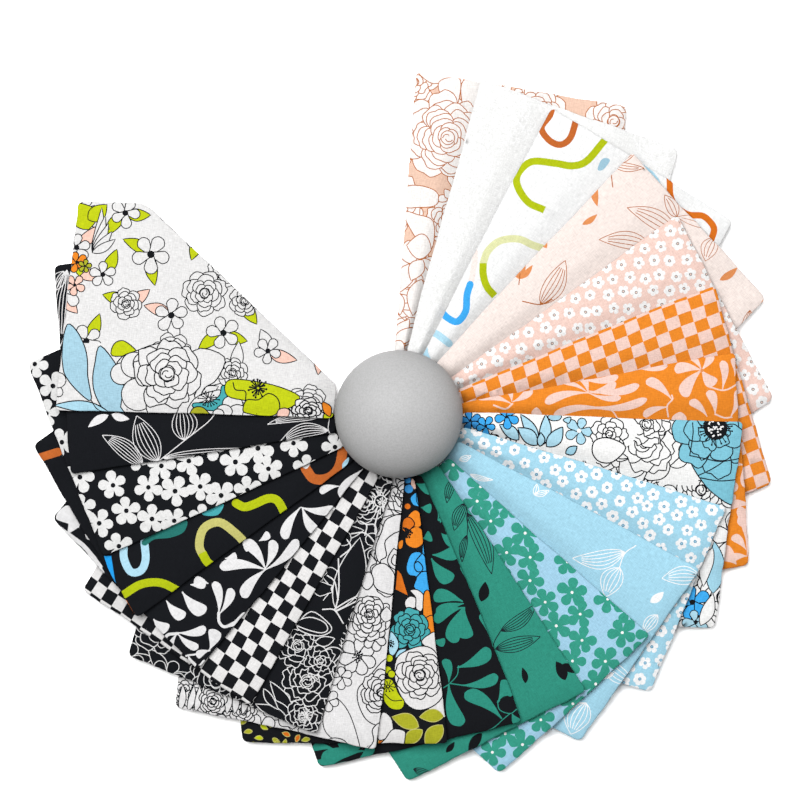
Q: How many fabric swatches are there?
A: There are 22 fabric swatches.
